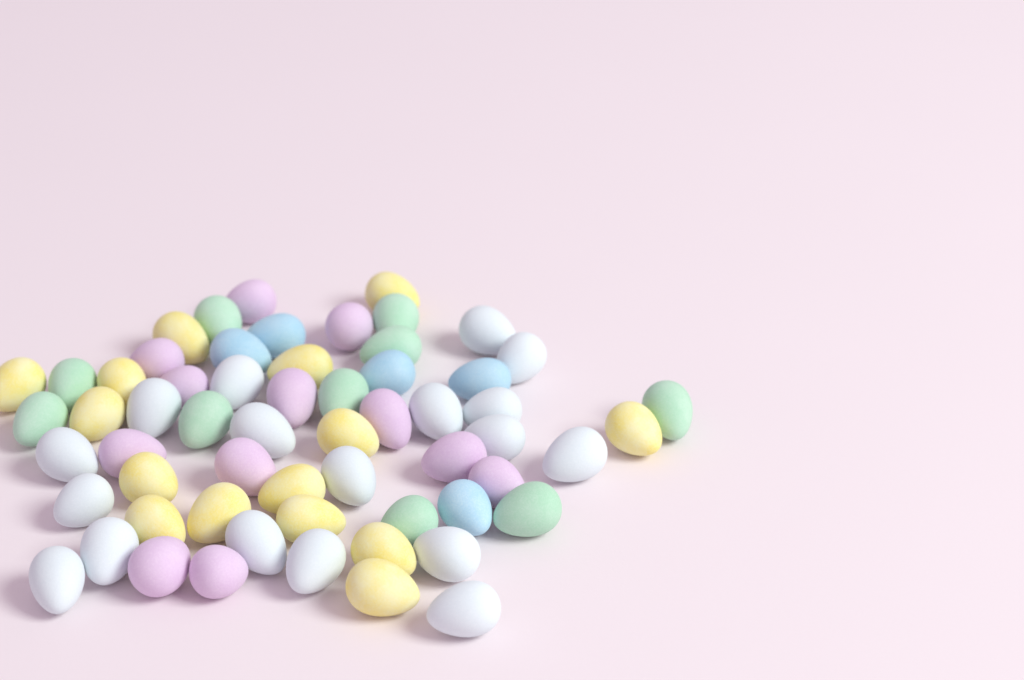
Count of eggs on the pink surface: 60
